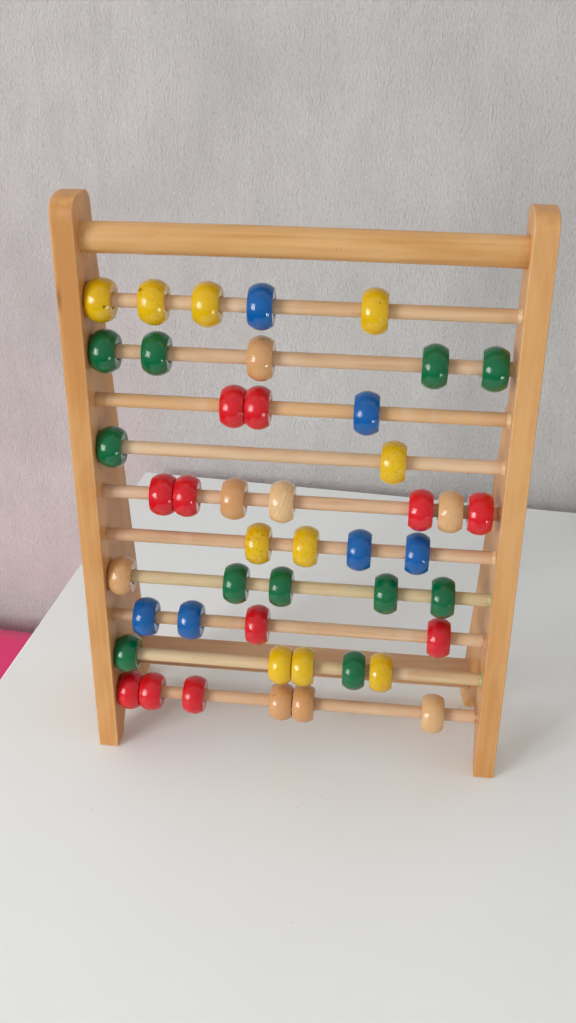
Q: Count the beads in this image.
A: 46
